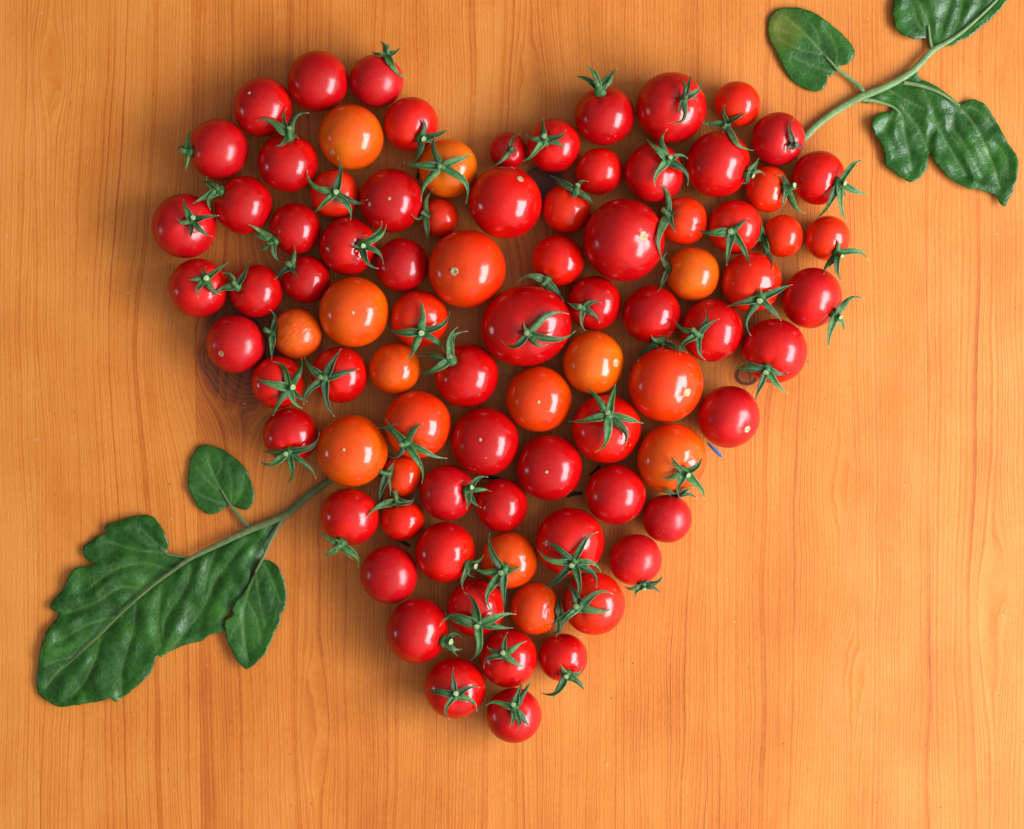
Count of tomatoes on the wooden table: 86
